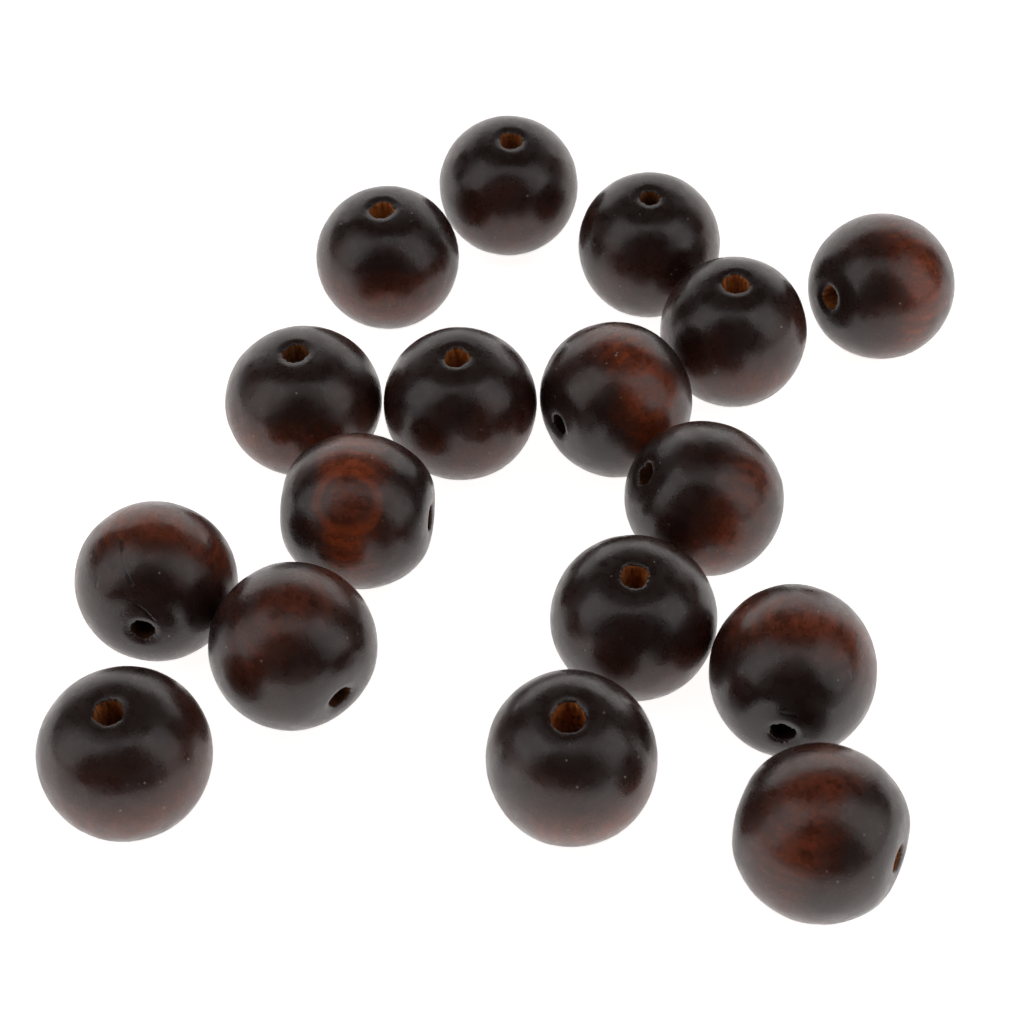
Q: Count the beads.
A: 17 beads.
